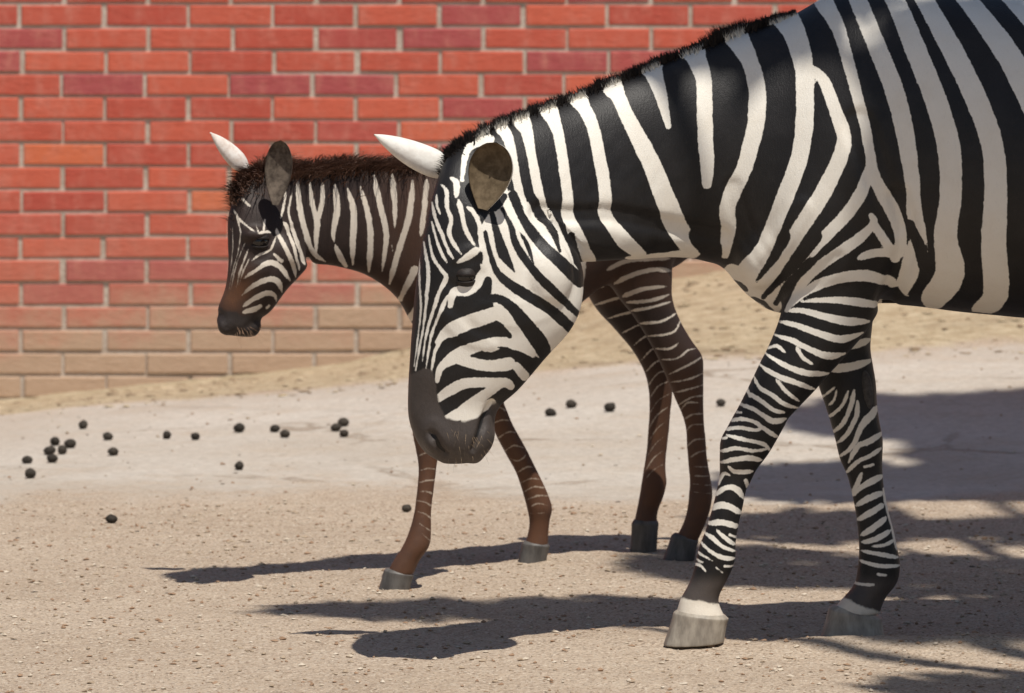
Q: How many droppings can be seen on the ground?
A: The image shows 25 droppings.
